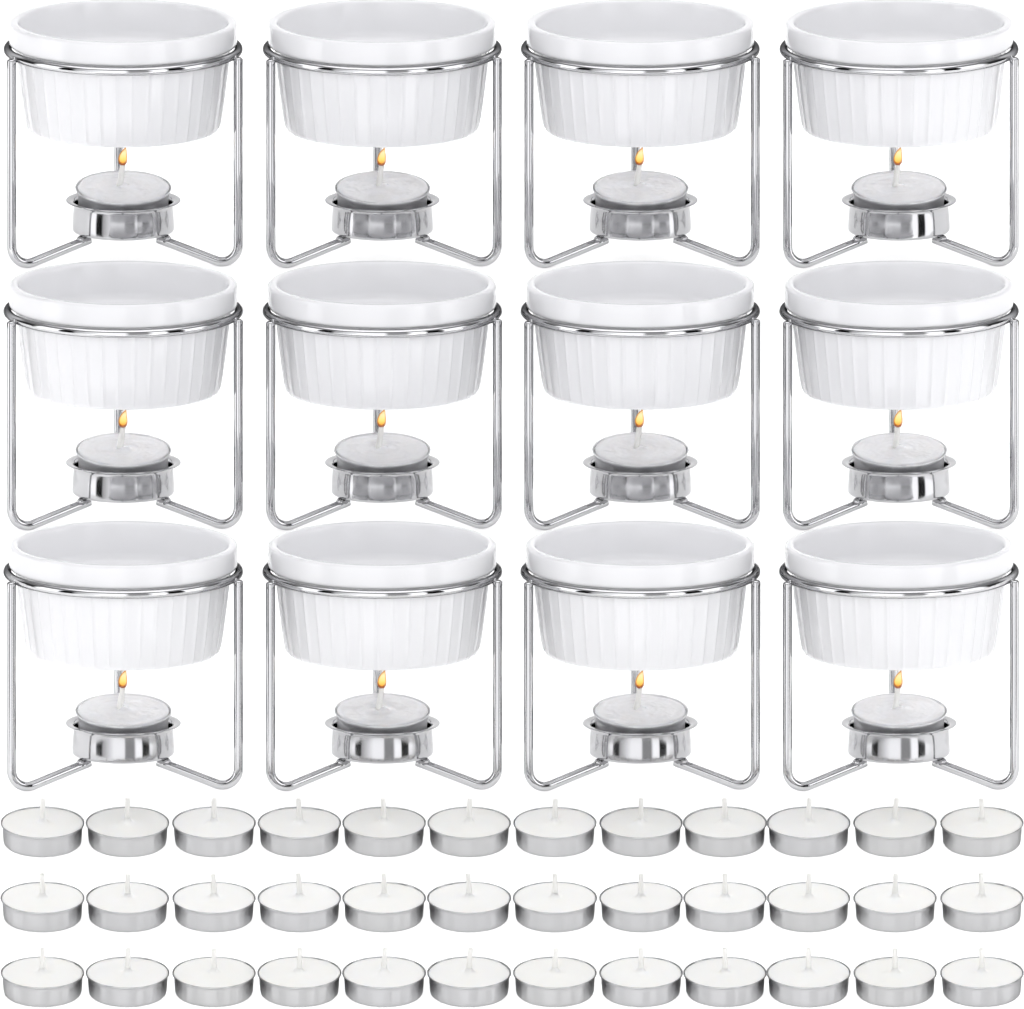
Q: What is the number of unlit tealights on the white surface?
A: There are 36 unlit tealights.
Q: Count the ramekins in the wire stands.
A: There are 12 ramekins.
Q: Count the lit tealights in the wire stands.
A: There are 12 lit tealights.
